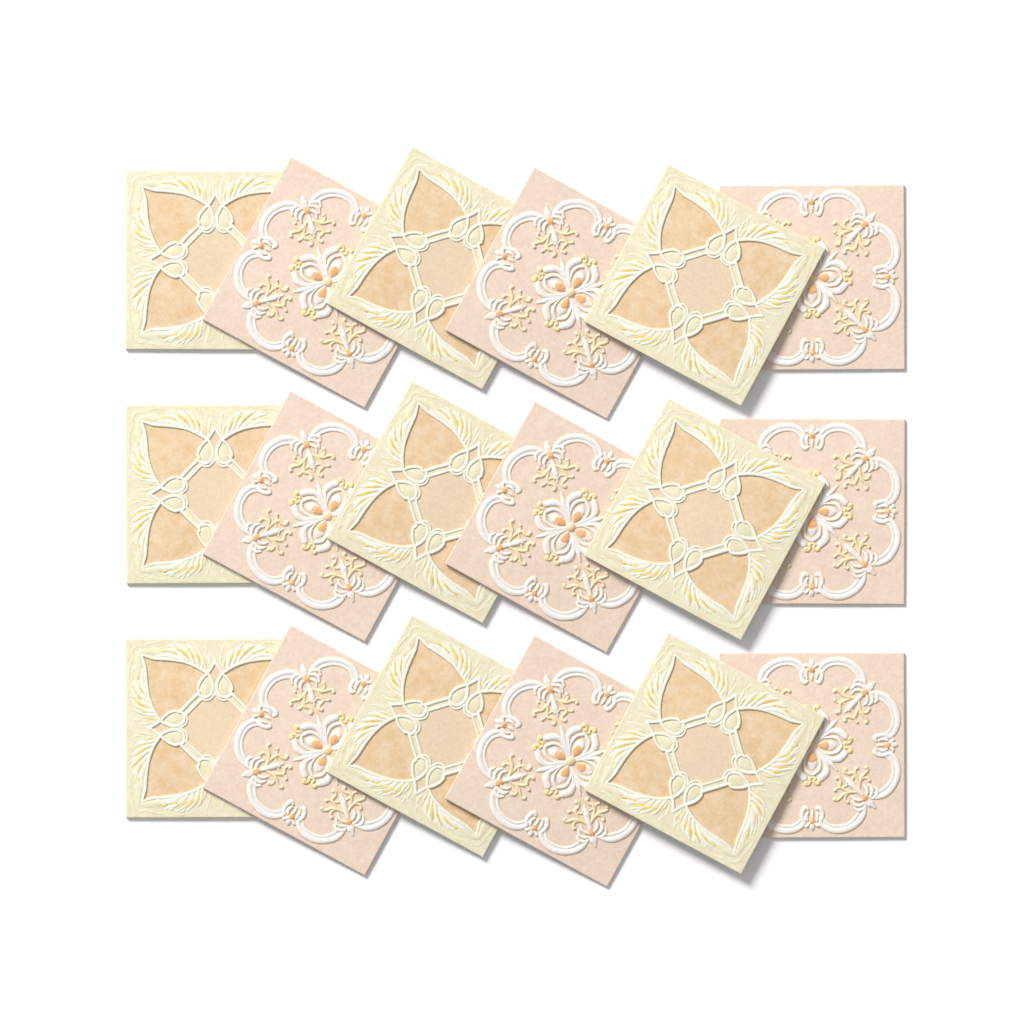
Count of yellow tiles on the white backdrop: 9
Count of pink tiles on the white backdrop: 9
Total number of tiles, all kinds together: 18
